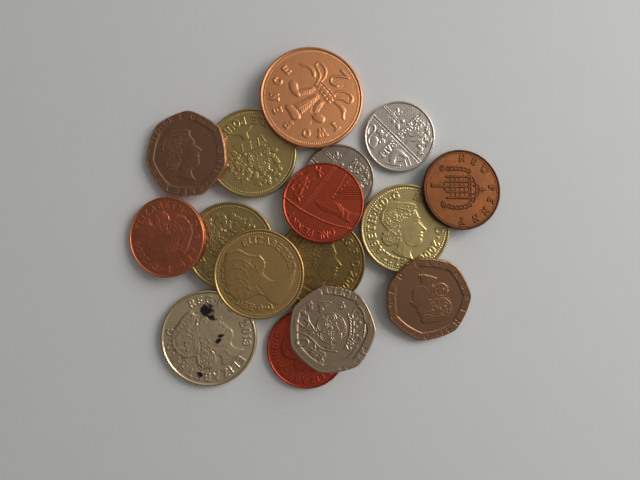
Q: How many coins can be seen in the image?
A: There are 16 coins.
